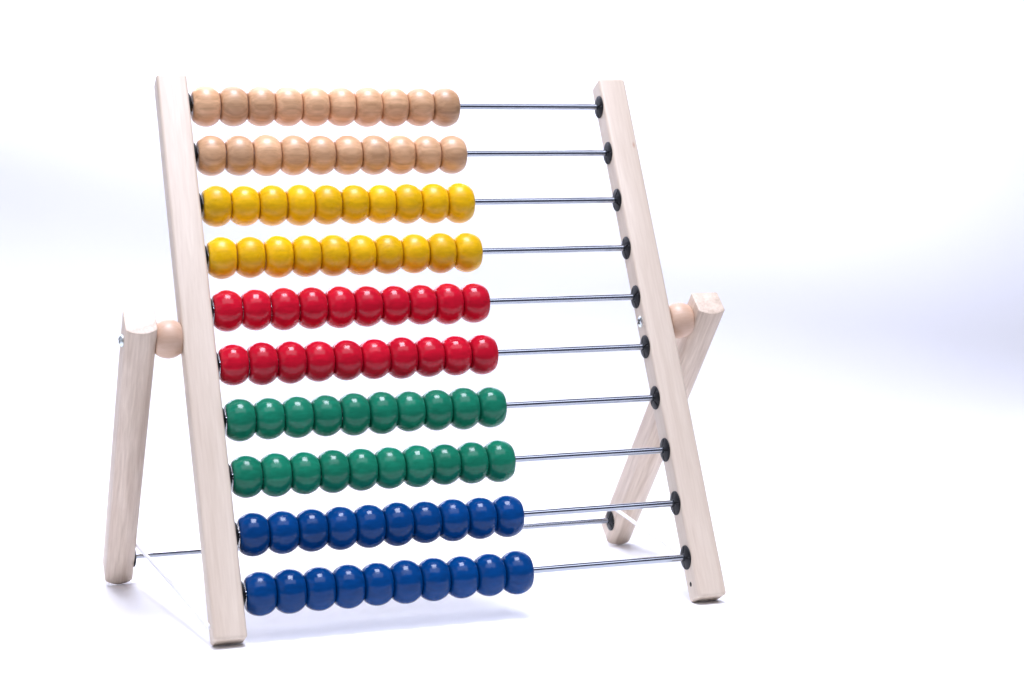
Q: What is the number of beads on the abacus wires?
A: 100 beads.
